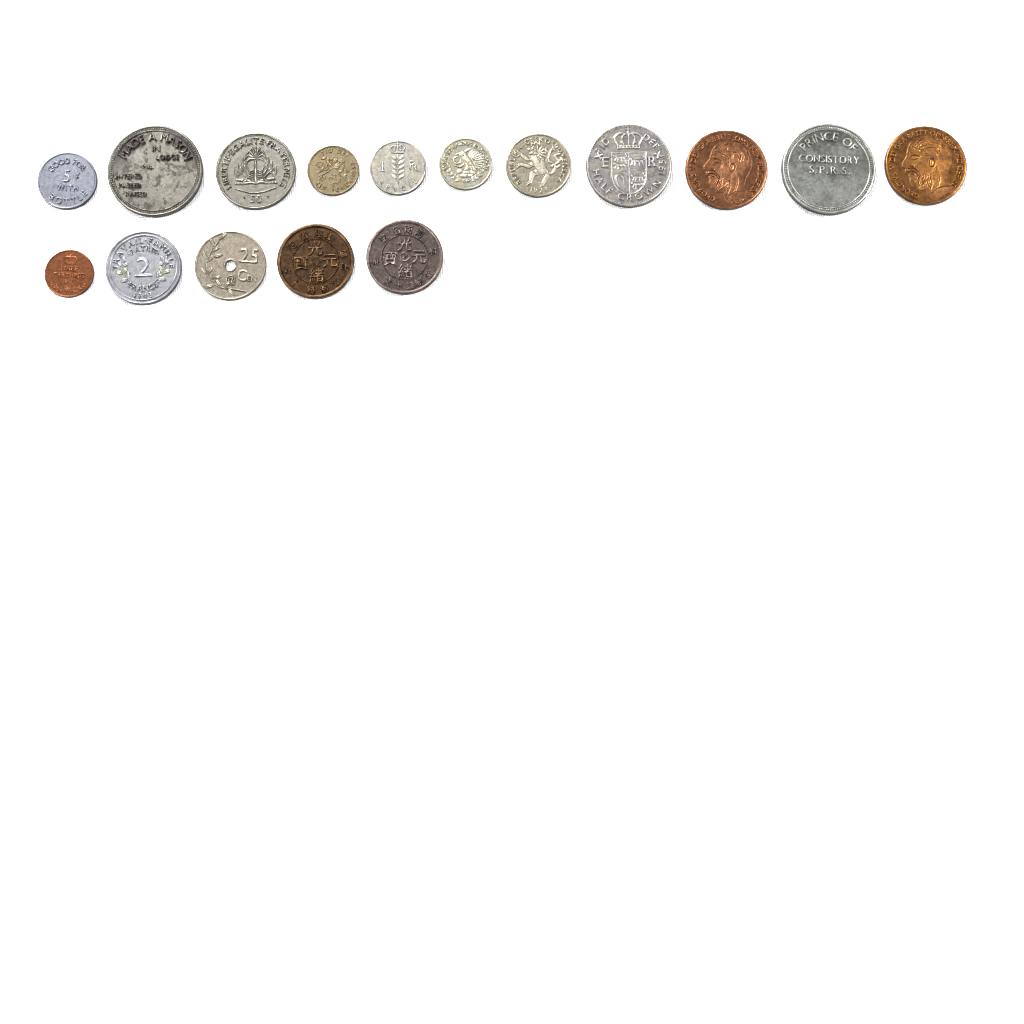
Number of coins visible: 16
